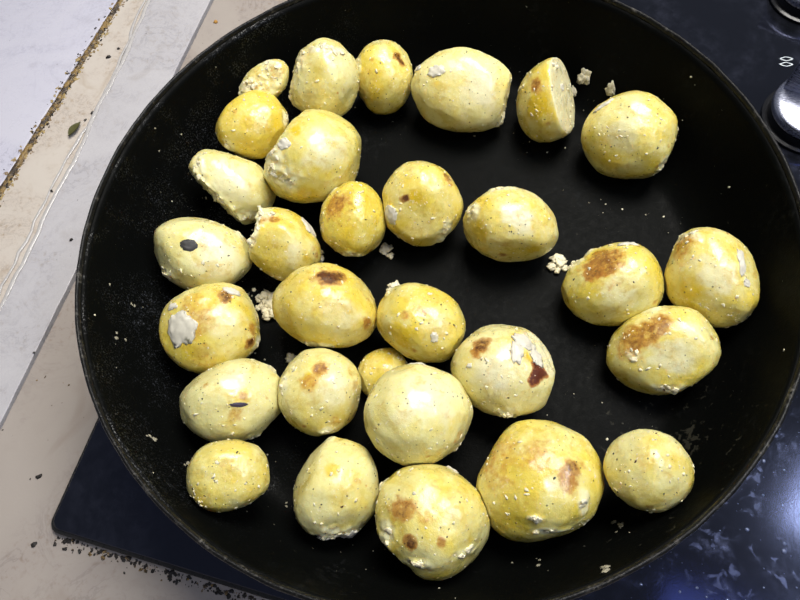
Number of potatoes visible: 30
